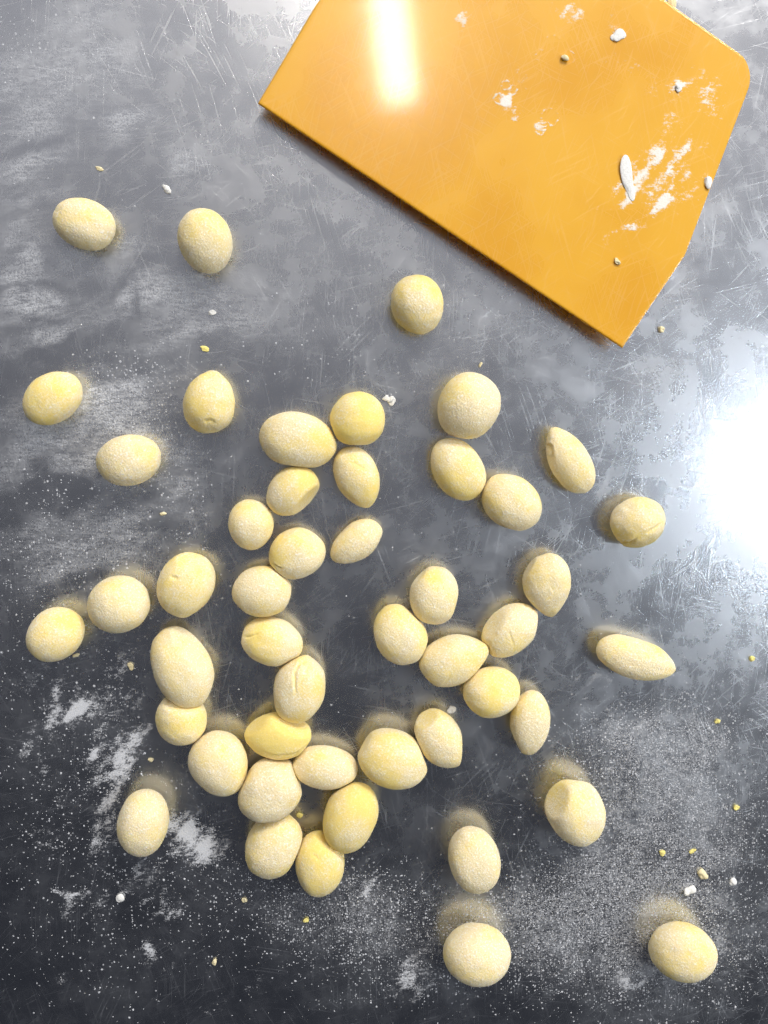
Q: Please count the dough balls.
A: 48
